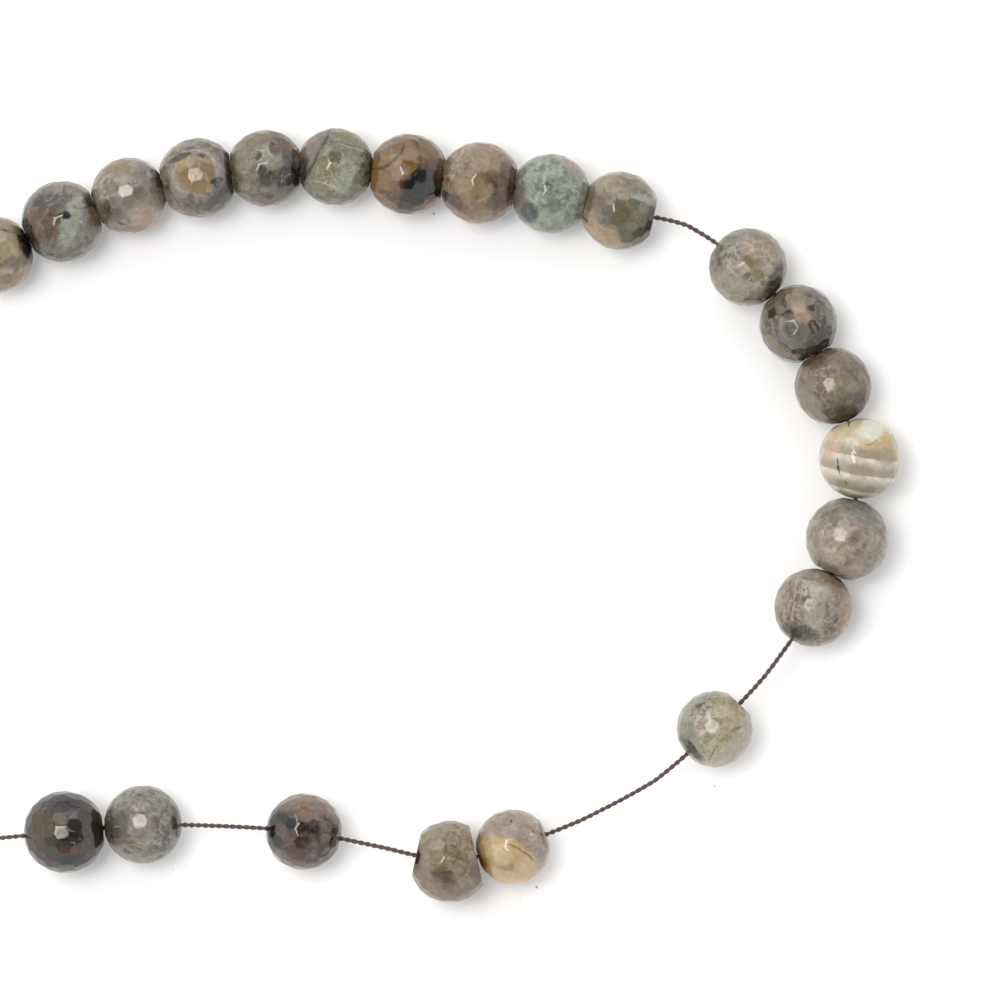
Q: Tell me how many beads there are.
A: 22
